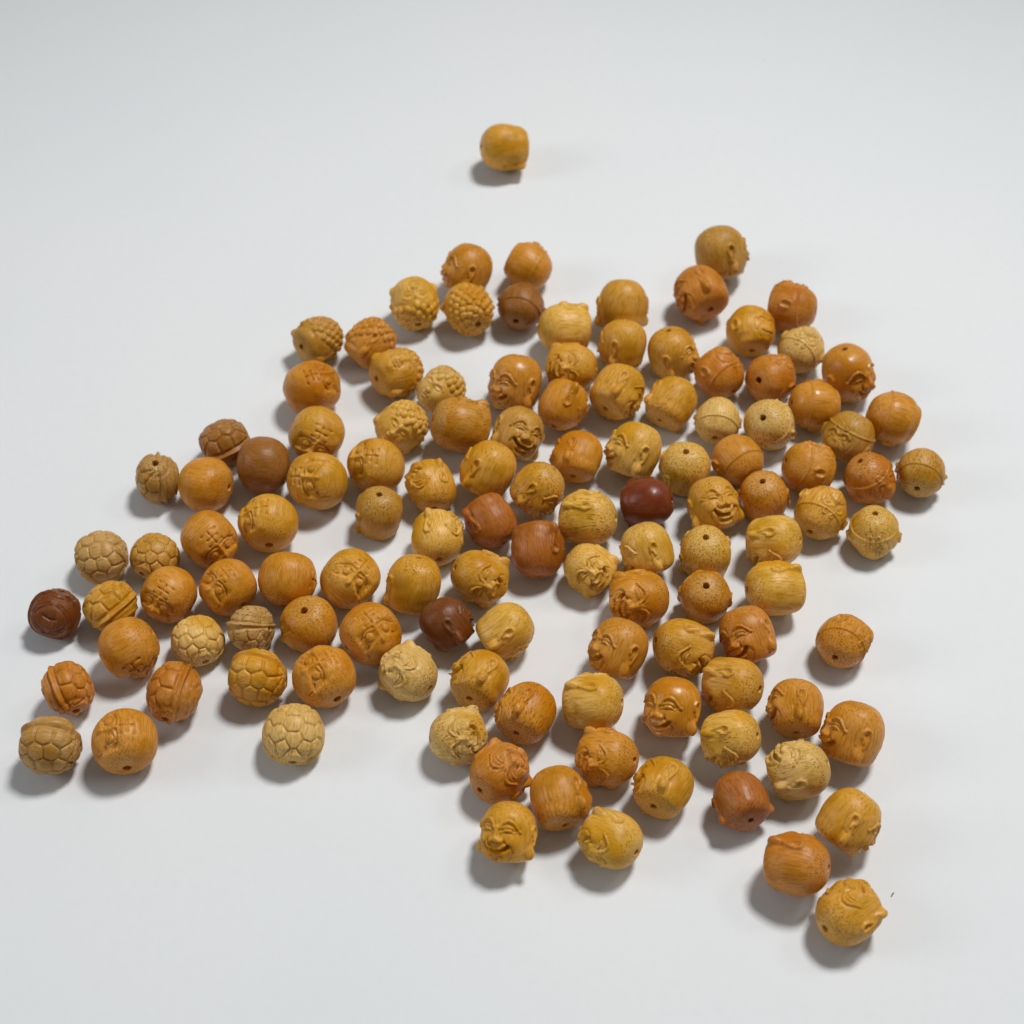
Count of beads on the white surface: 121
